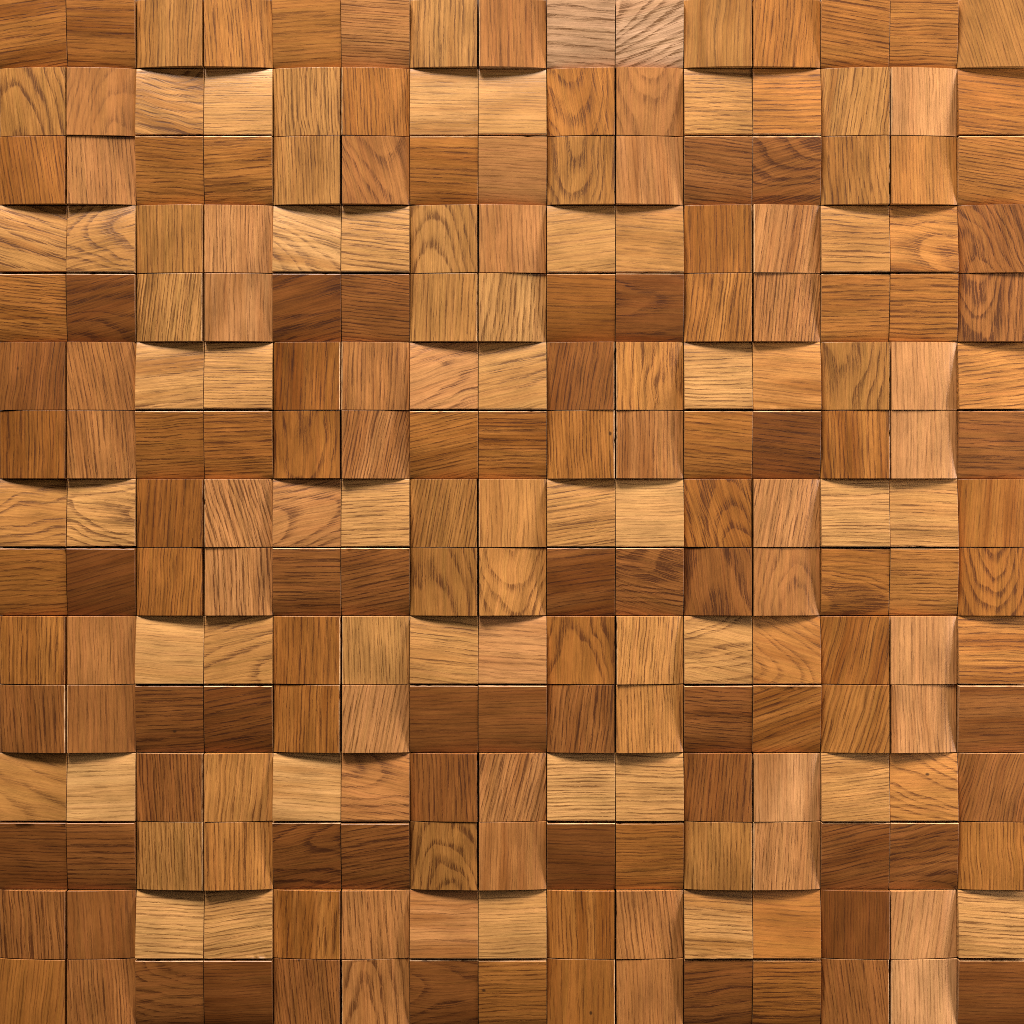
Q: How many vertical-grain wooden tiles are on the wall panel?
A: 113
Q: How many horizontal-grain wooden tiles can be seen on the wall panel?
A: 112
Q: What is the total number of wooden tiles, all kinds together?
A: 225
